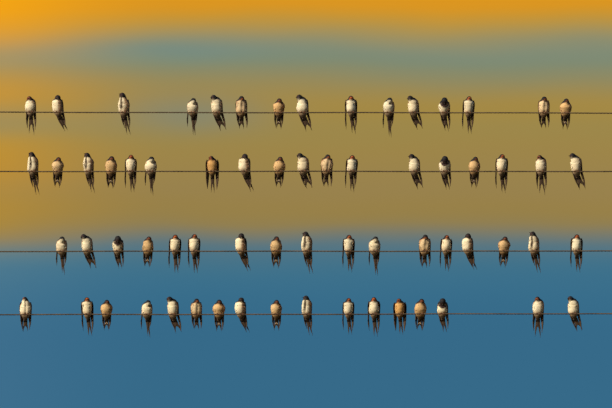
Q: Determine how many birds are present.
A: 67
